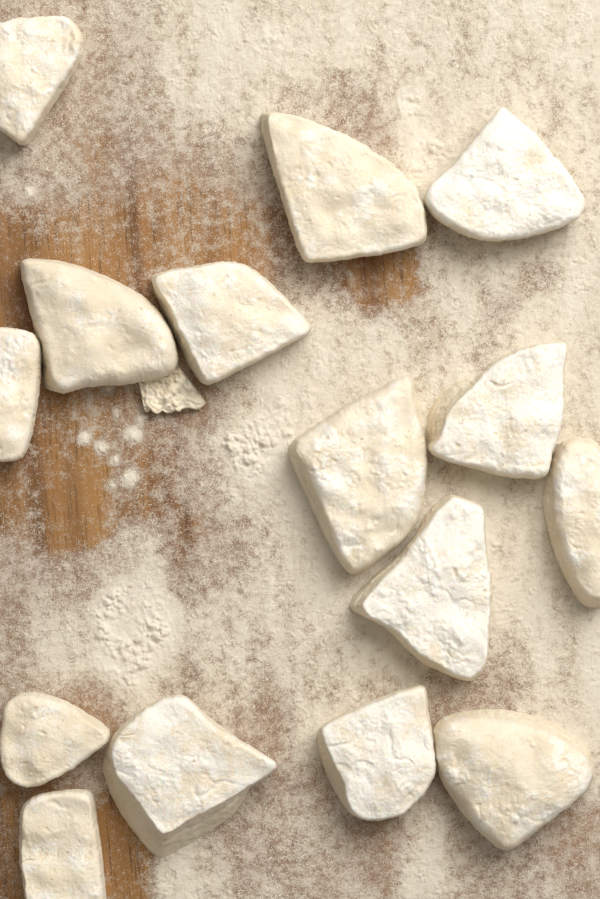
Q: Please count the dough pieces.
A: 15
